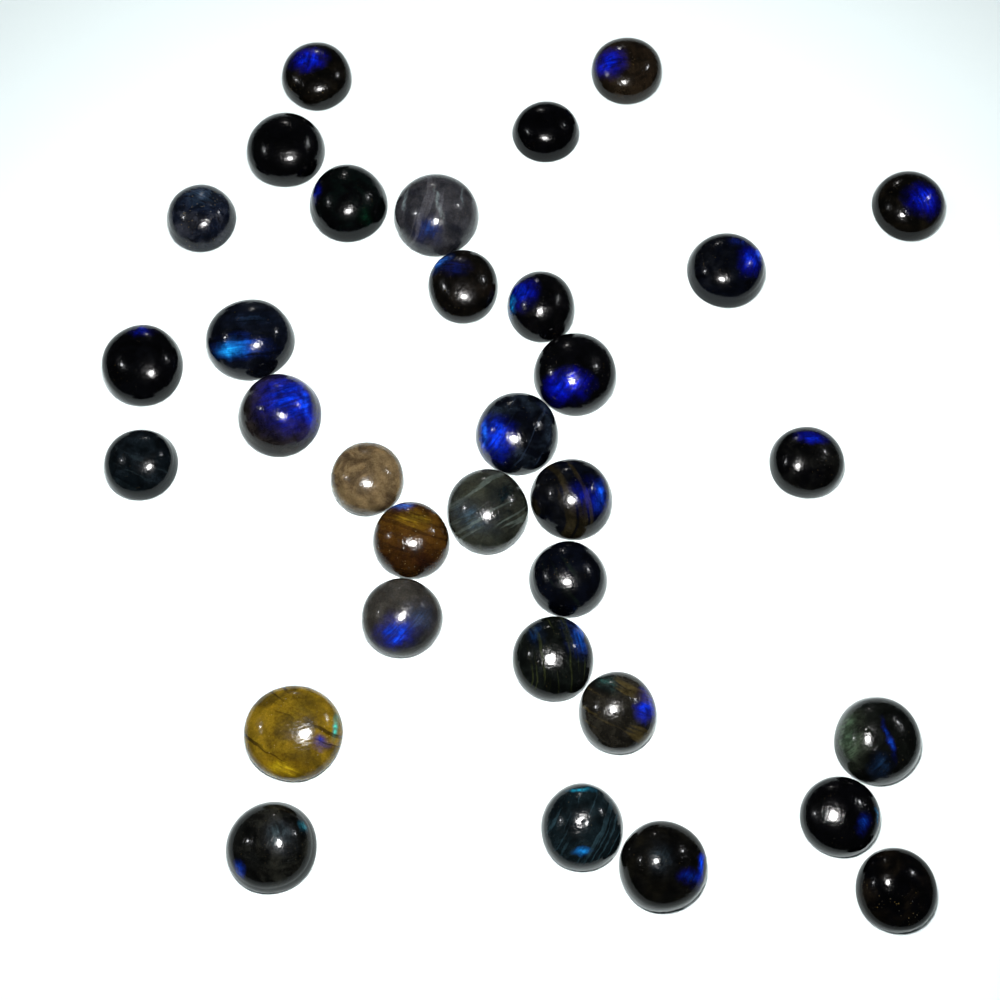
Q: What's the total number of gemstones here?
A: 33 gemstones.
